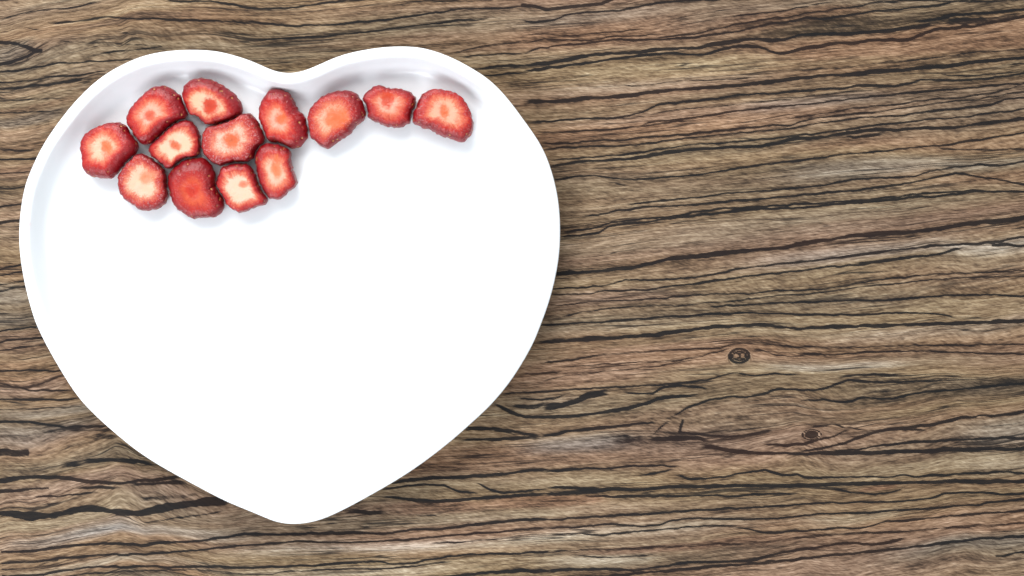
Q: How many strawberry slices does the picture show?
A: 13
